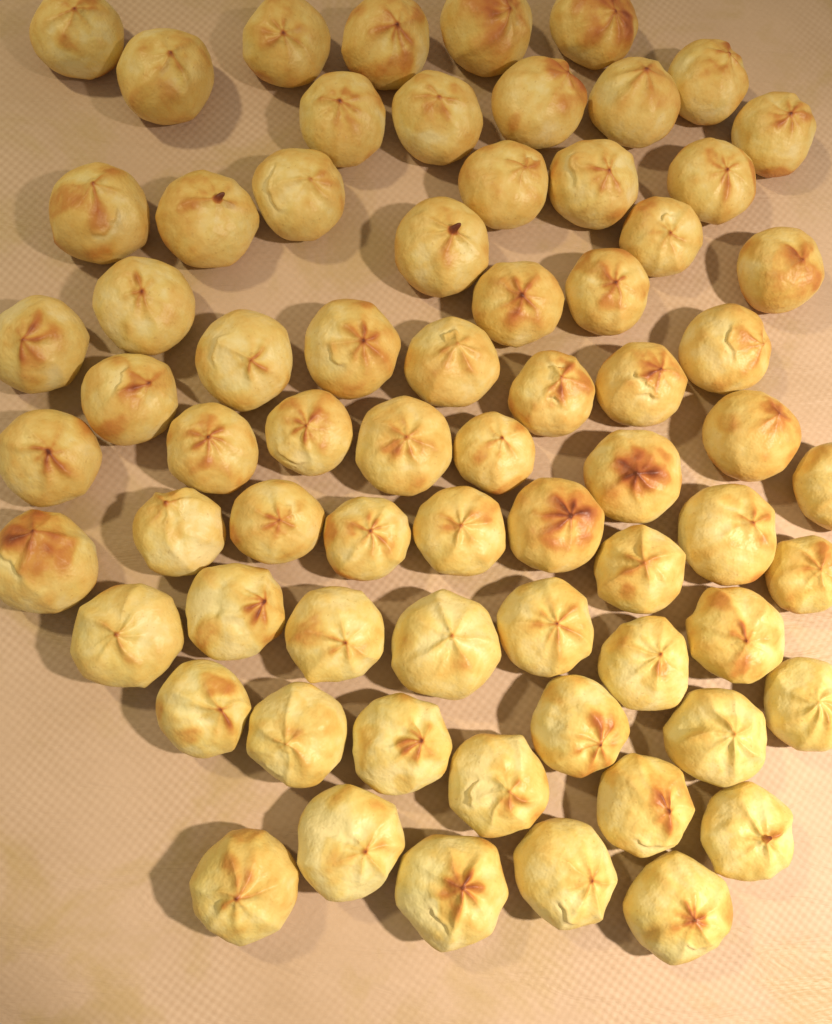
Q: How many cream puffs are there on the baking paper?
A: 70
